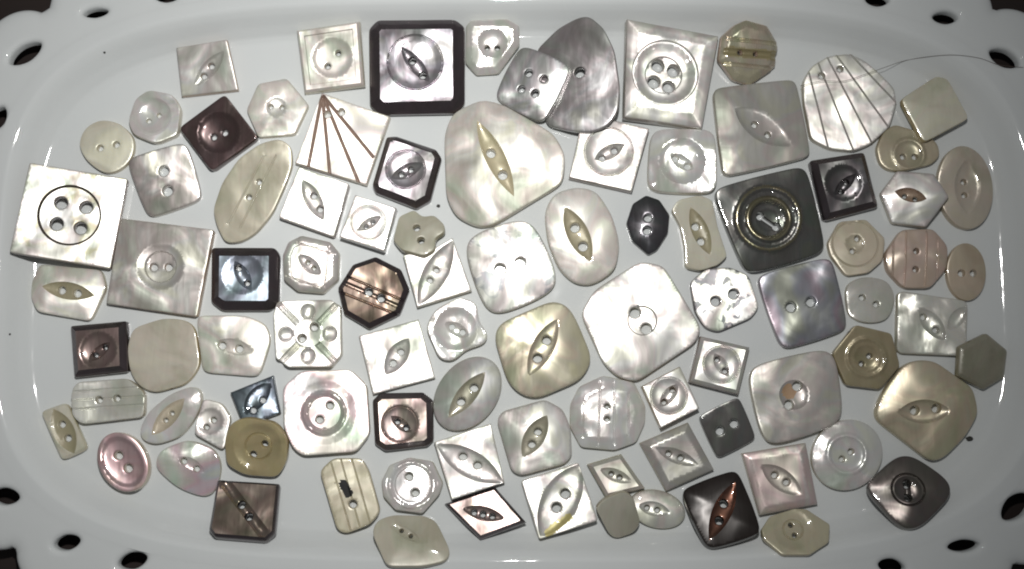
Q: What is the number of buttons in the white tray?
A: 92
